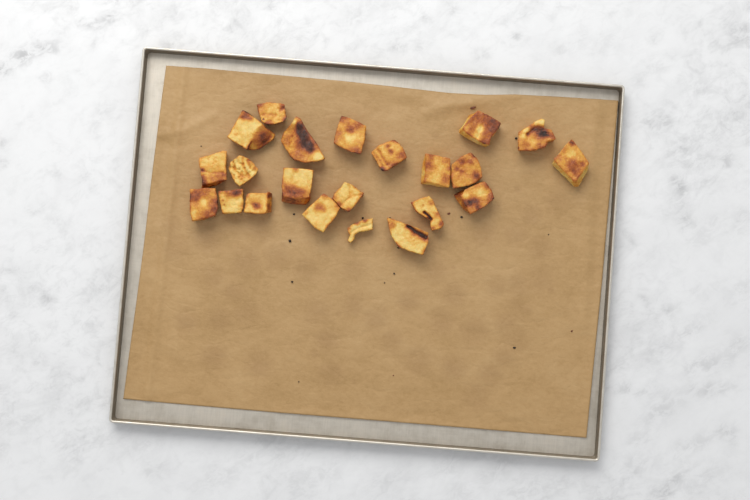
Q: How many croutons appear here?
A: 22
